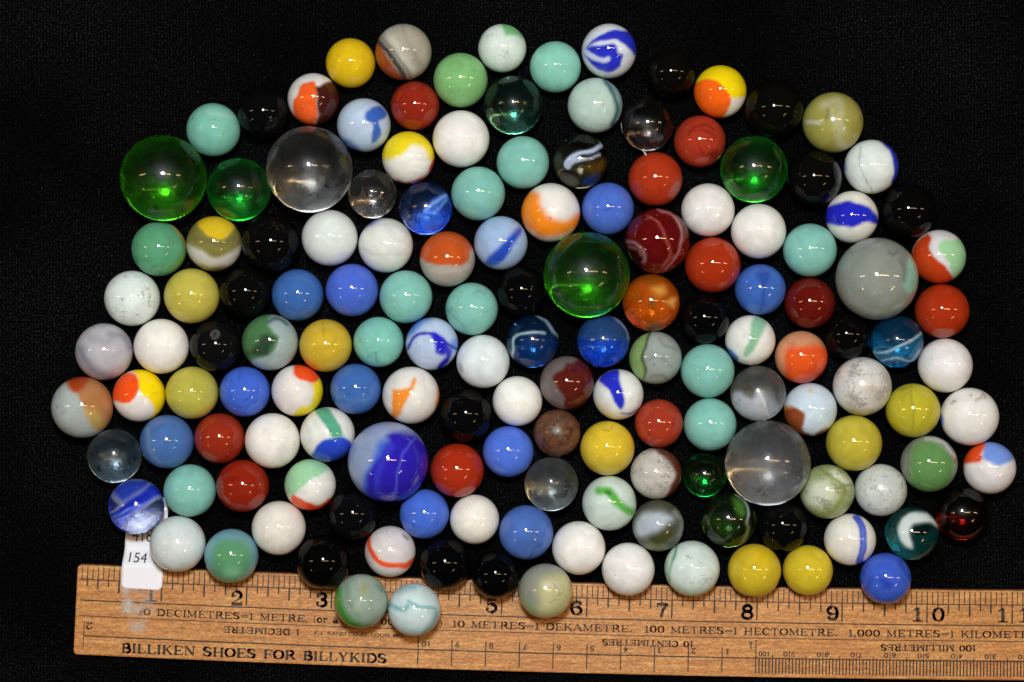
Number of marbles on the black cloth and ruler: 150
